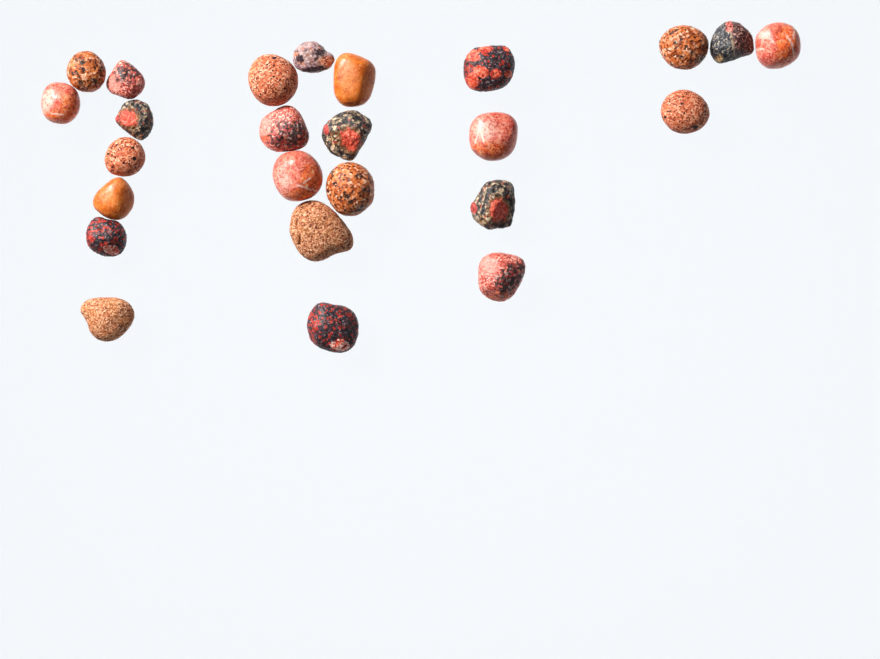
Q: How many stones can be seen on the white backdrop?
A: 25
